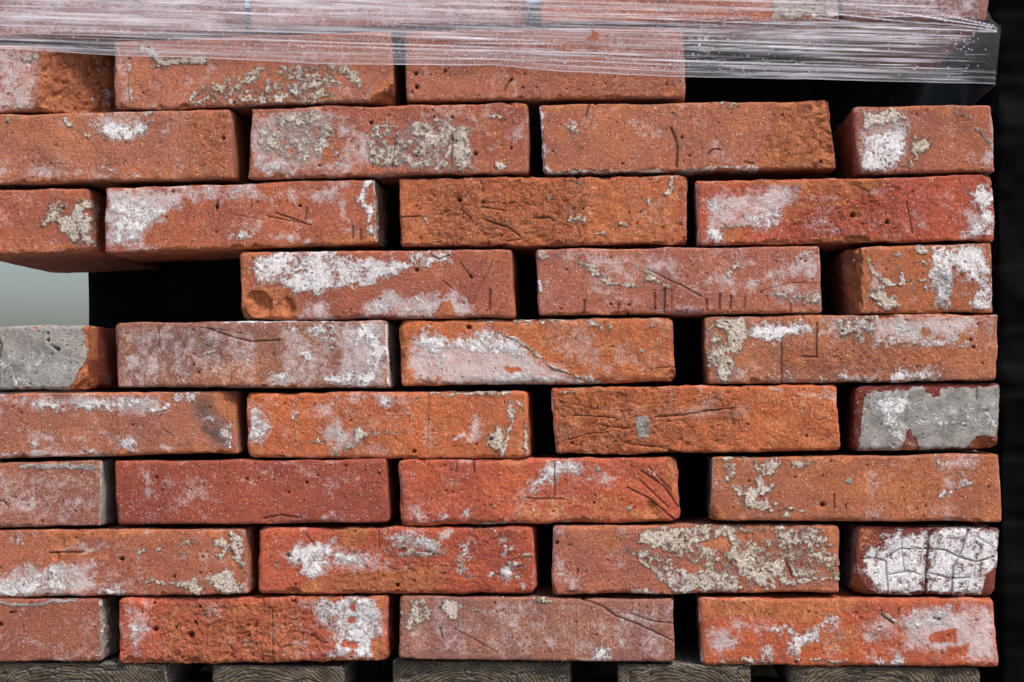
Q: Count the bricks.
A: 38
